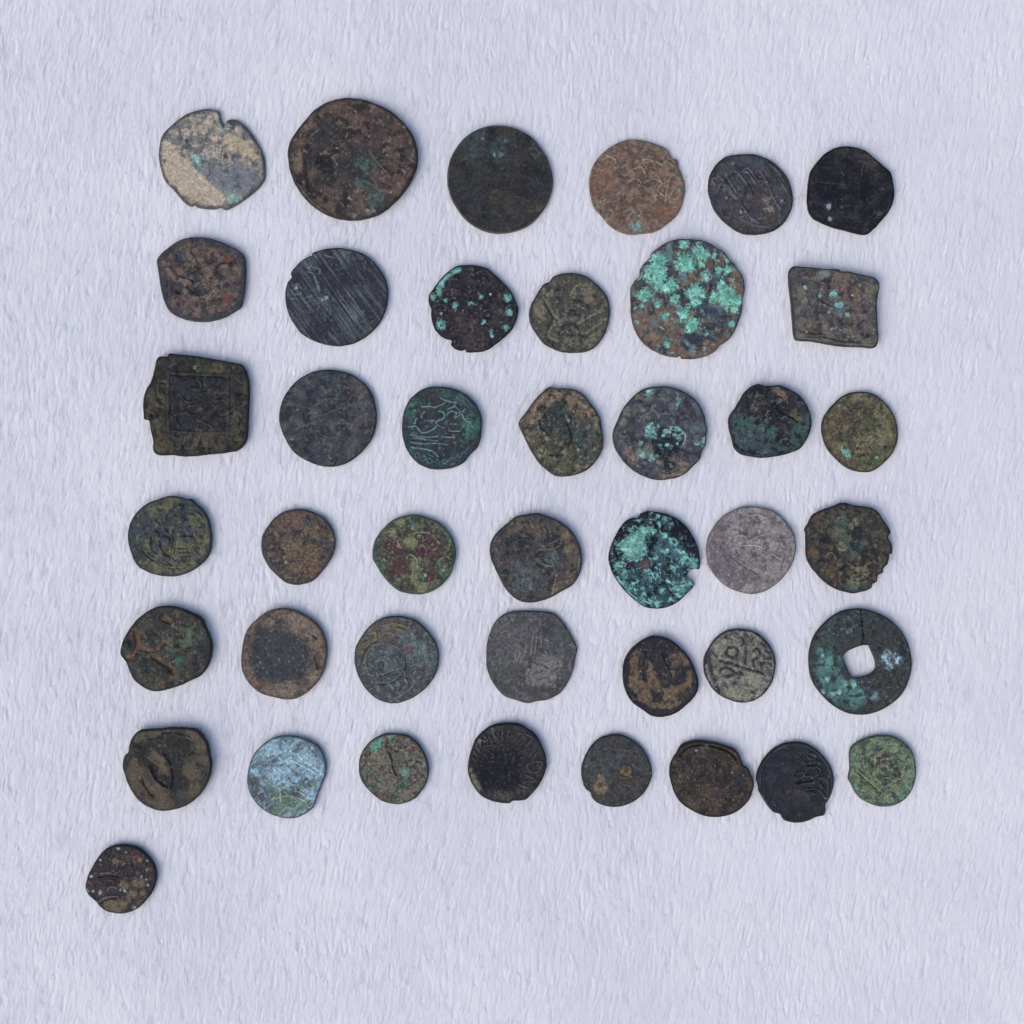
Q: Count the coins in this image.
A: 42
